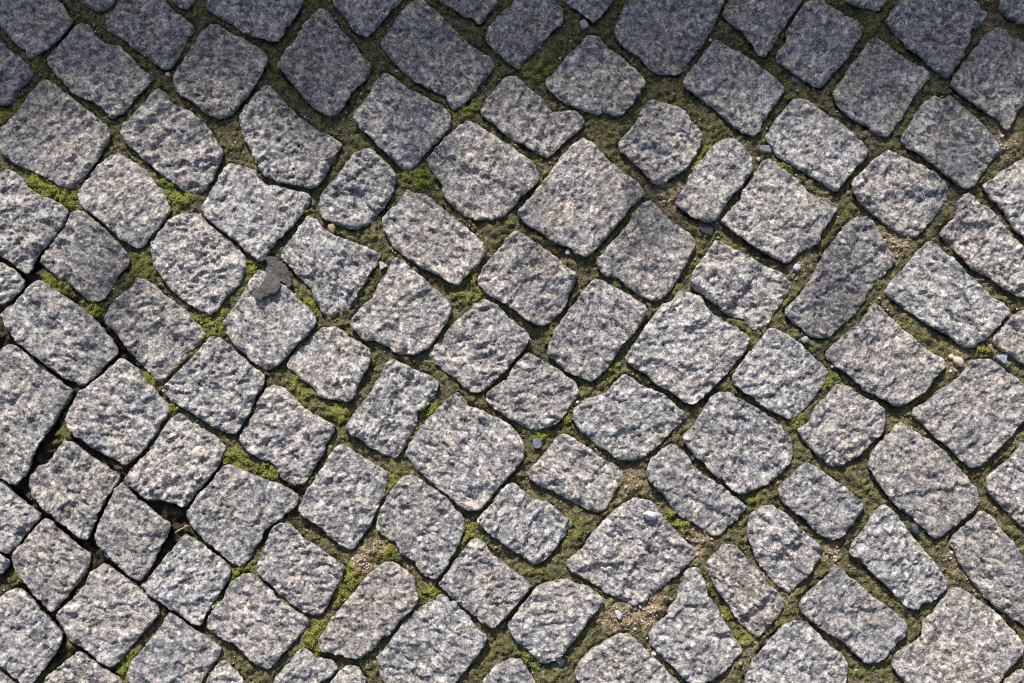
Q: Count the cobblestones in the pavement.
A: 117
